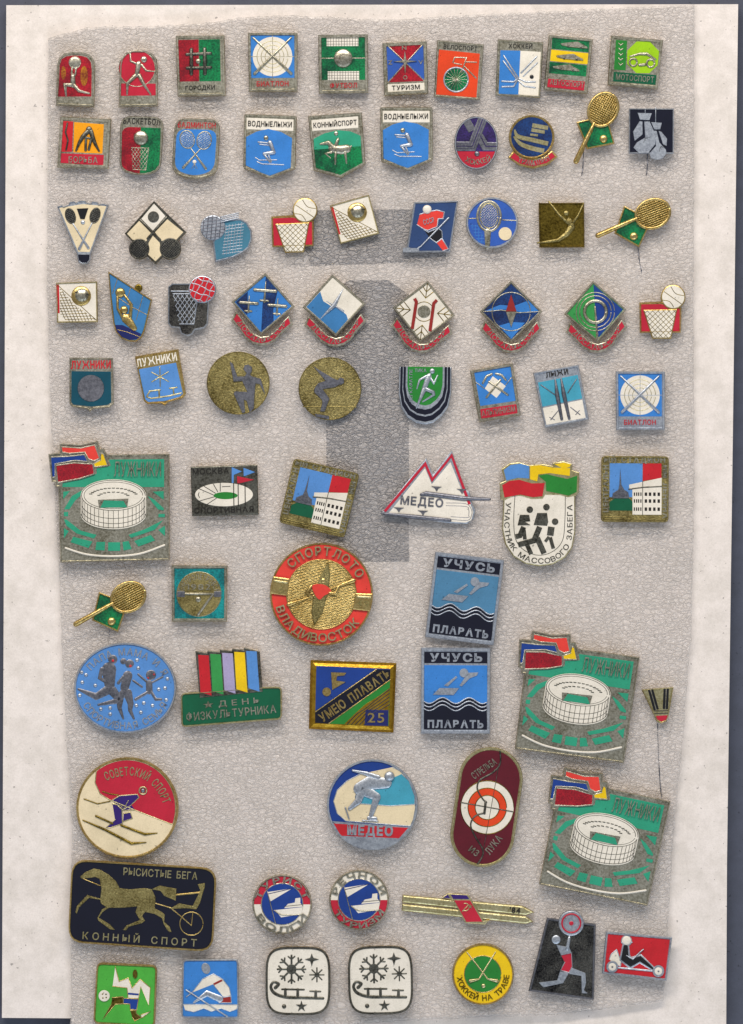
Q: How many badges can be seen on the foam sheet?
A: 77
